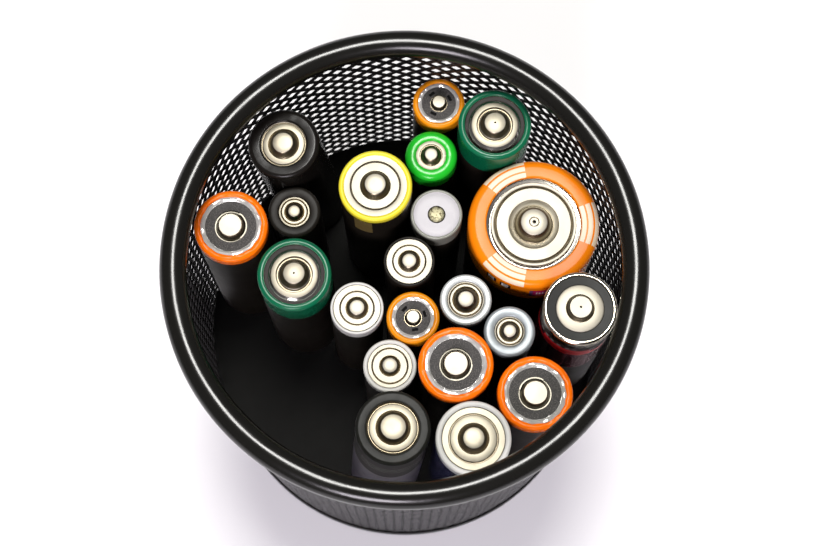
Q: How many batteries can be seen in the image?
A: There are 21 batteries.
